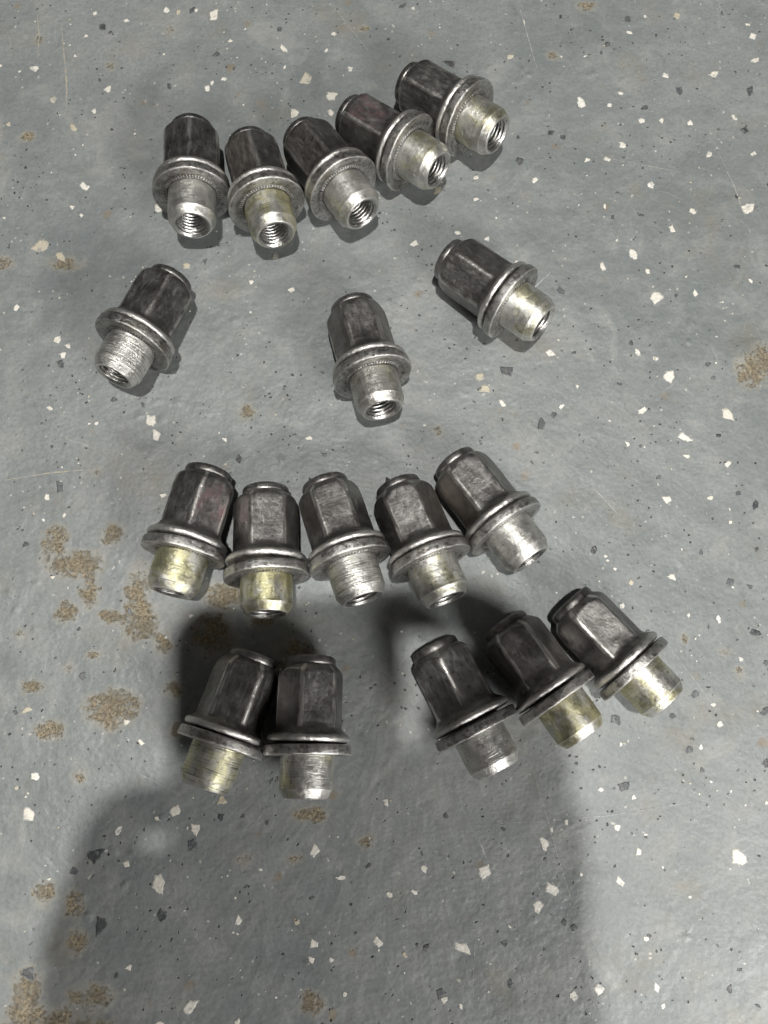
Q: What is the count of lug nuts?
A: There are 18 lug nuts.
